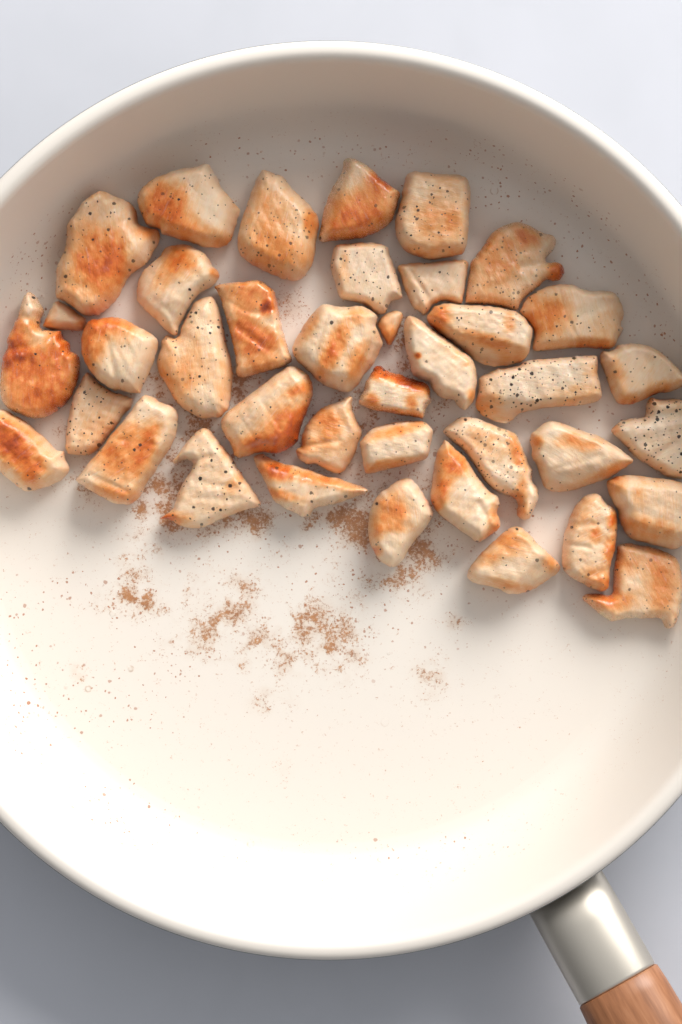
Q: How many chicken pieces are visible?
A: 39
